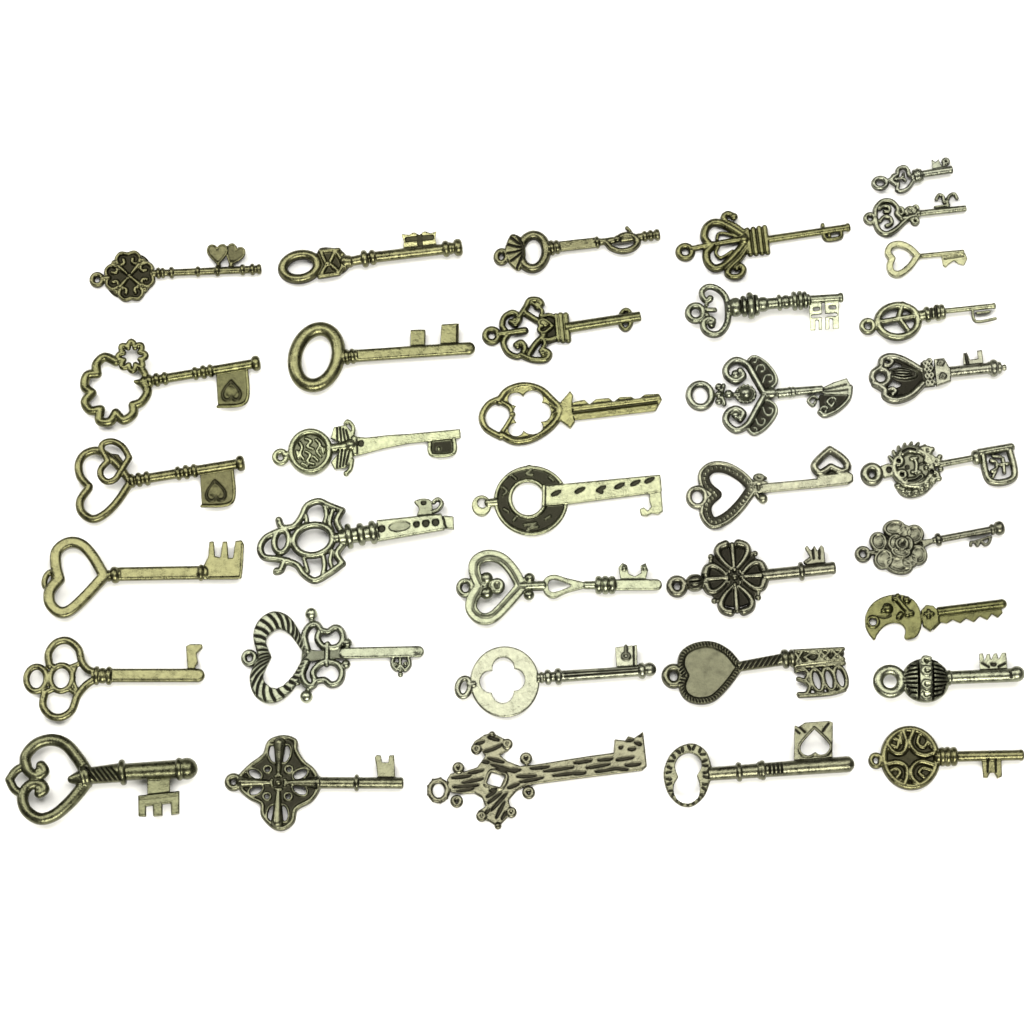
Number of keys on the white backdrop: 36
